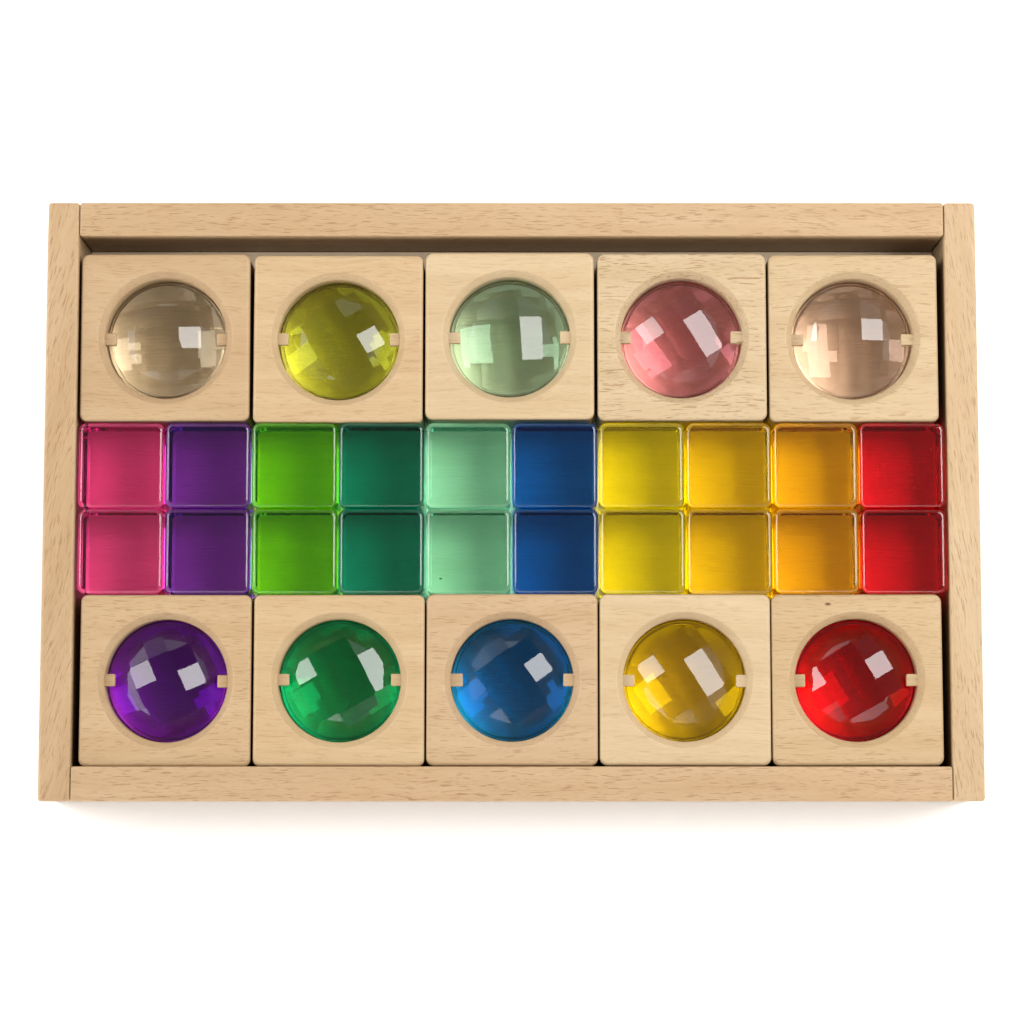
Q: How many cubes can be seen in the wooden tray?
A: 20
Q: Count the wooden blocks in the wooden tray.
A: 10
